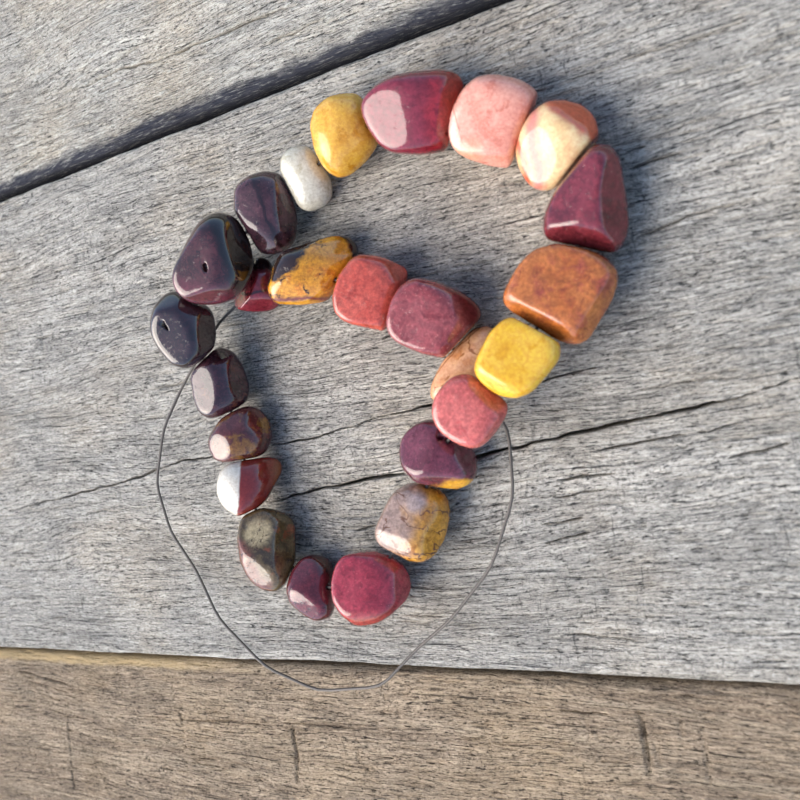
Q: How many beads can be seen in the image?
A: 25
